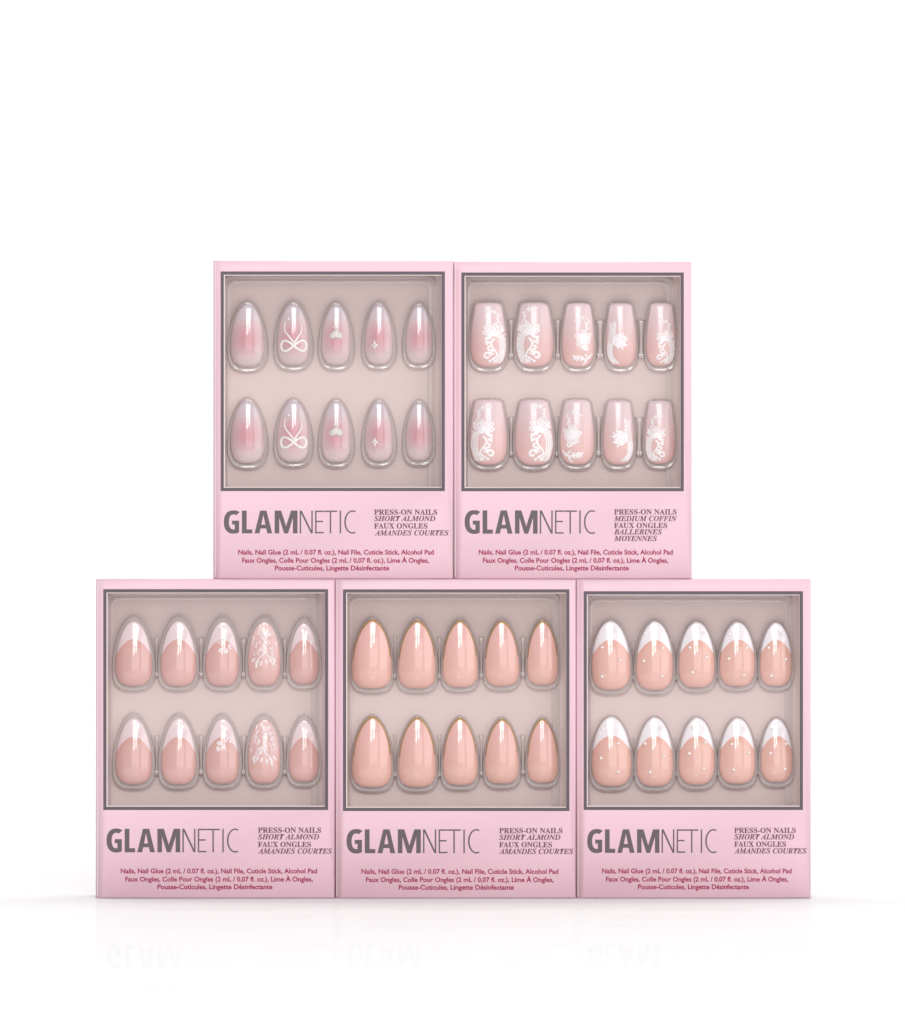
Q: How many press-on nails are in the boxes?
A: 50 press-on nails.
